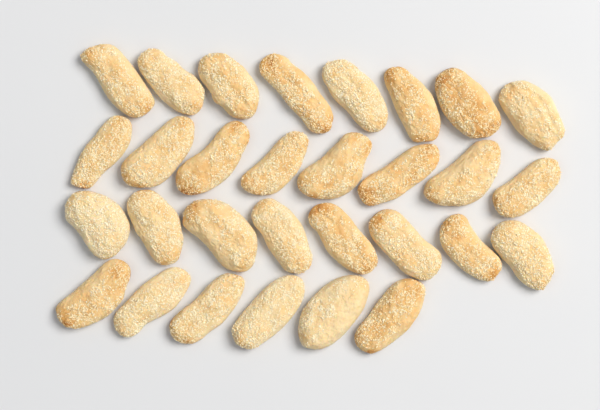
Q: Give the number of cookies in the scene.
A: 30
